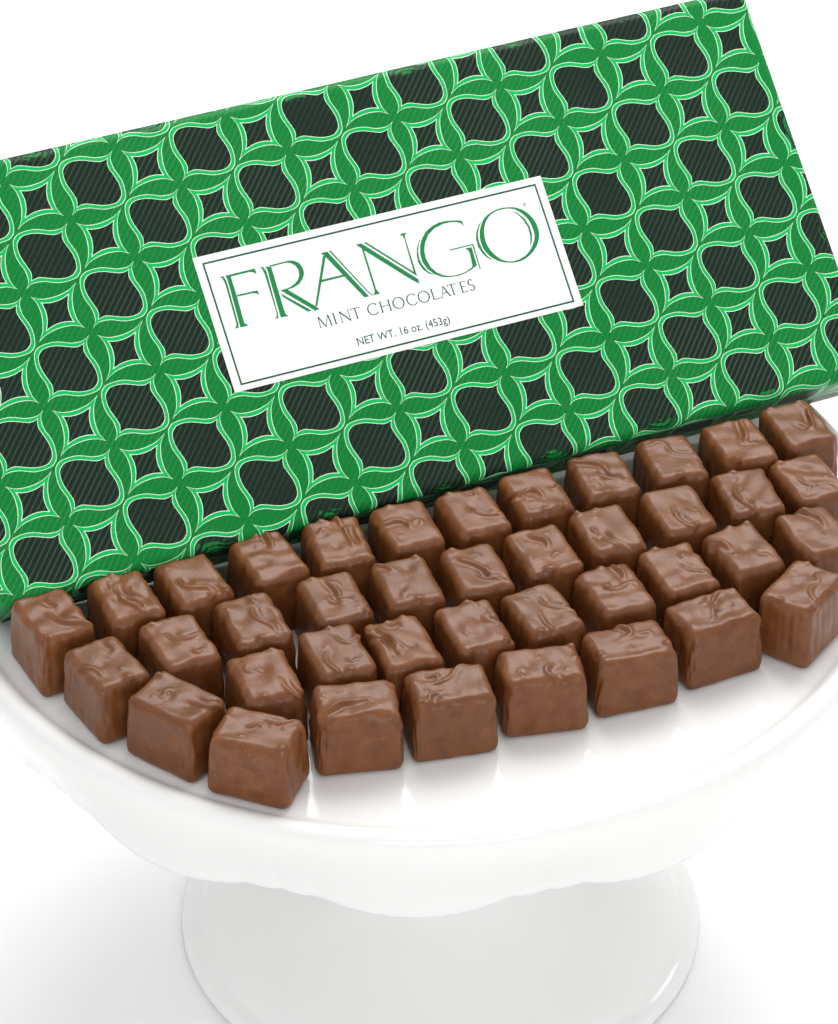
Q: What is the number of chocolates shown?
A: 40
